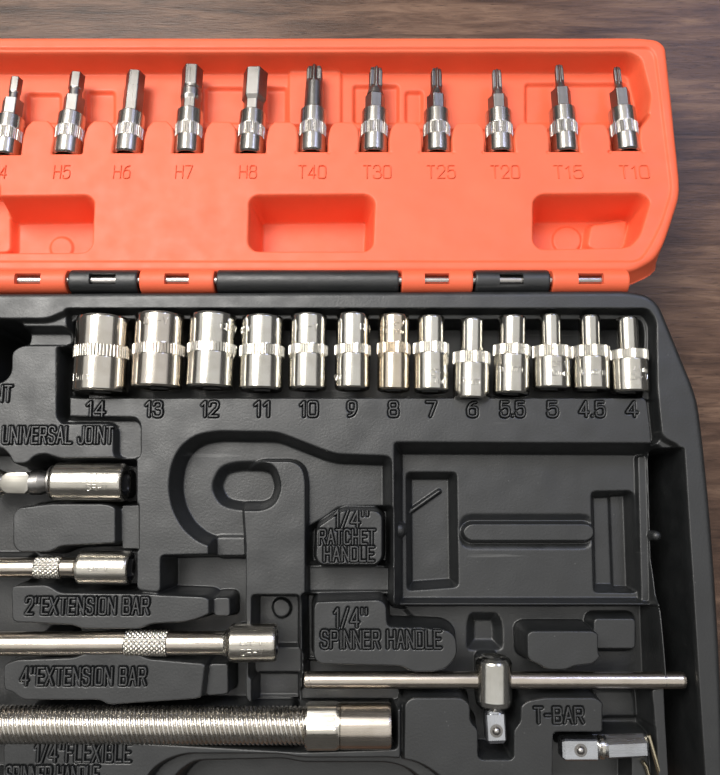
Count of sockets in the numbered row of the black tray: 13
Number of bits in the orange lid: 11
